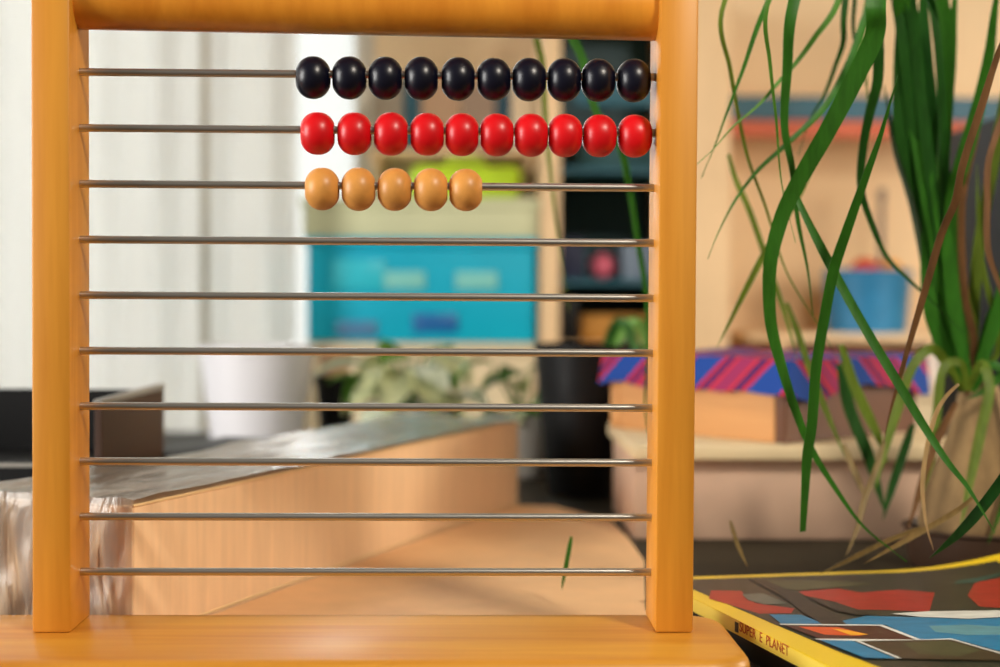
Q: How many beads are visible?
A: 25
